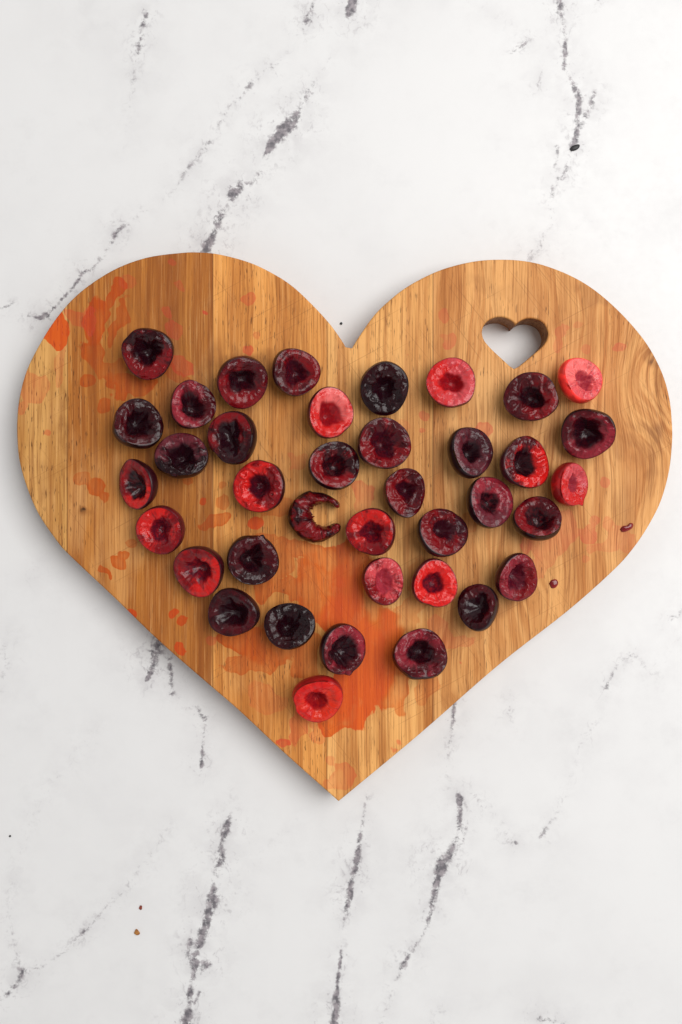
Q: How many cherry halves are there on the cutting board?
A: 38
